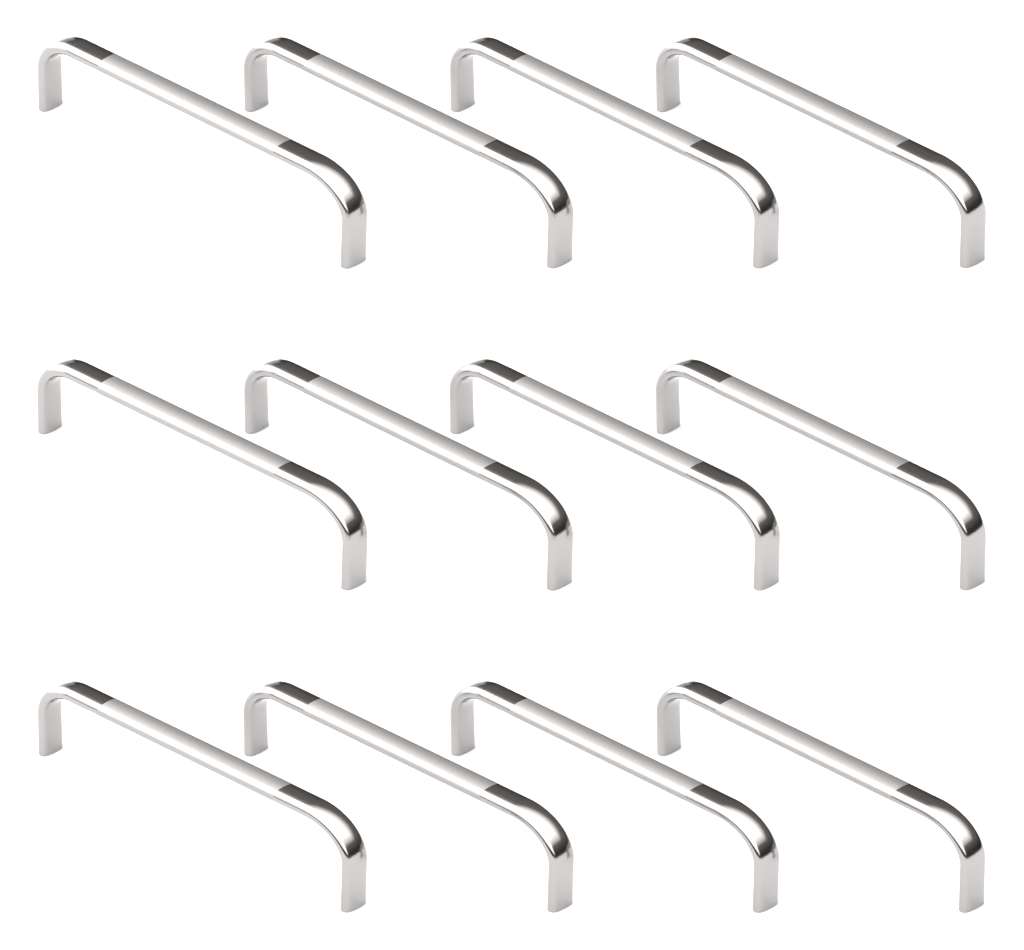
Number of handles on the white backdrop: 12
